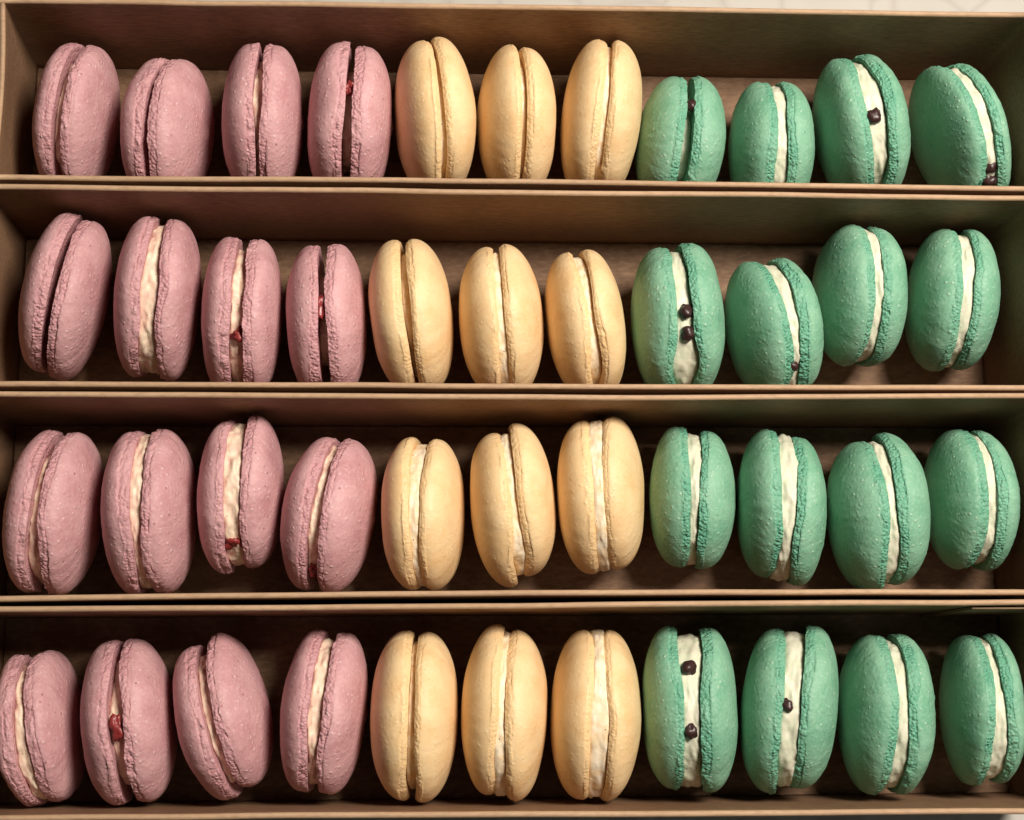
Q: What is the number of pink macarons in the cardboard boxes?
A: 16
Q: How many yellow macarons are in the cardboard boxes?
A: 12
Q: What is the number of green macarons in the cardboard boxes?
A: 16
